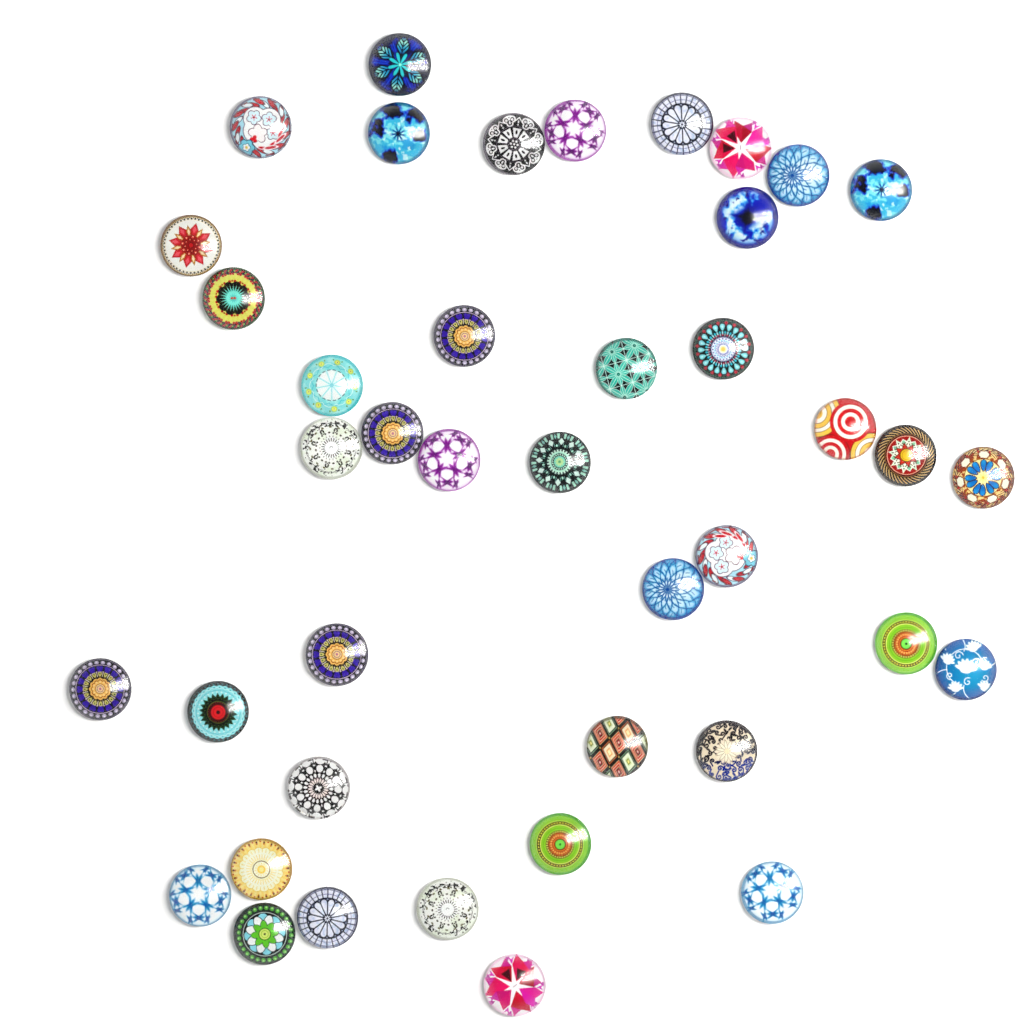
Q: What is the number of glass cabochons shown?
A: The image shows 41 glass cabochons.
